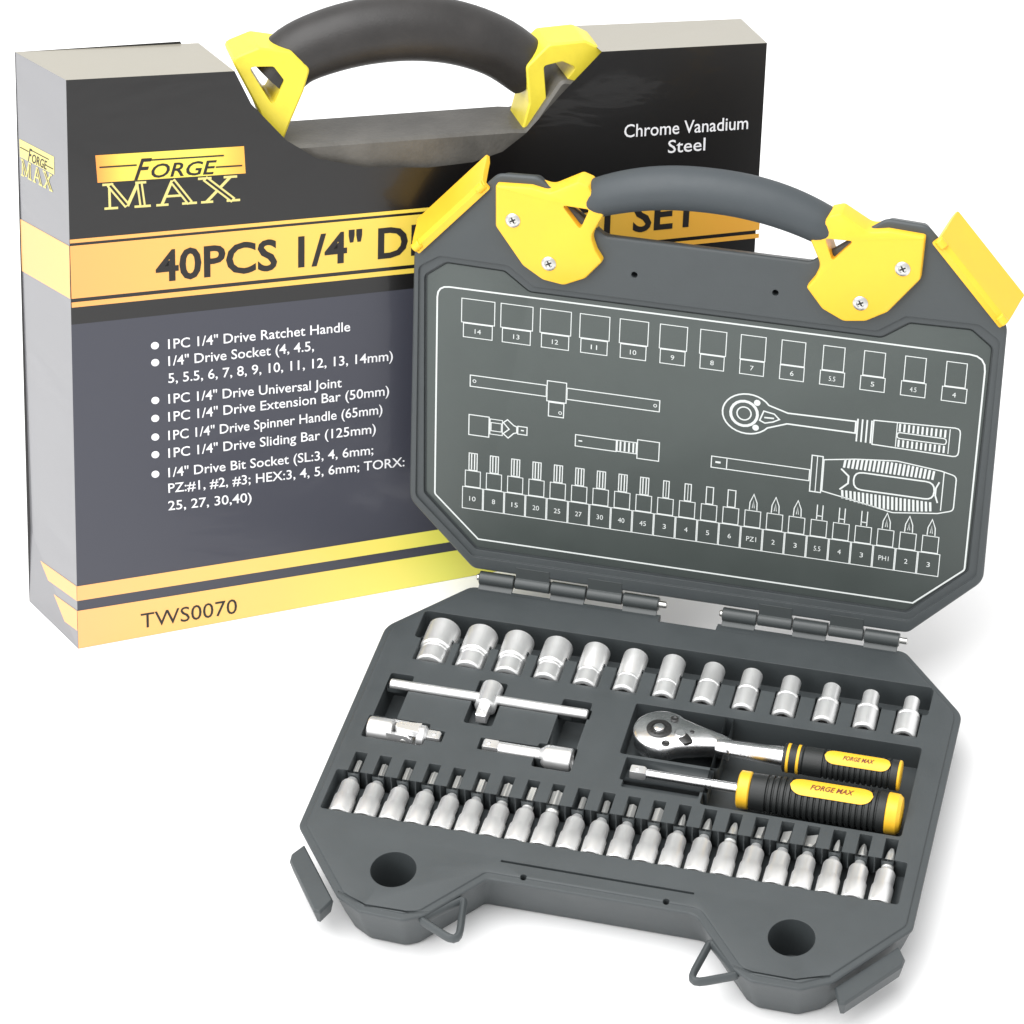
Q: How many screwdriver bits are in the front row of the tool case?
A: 22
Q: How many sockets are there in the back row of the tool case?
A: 13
